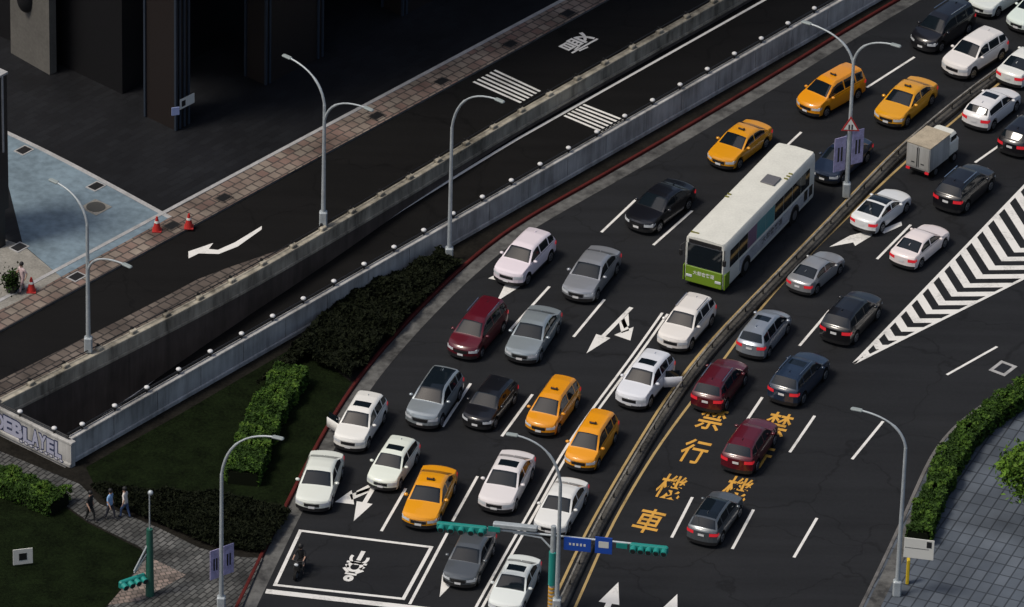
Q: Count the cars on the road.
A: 40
